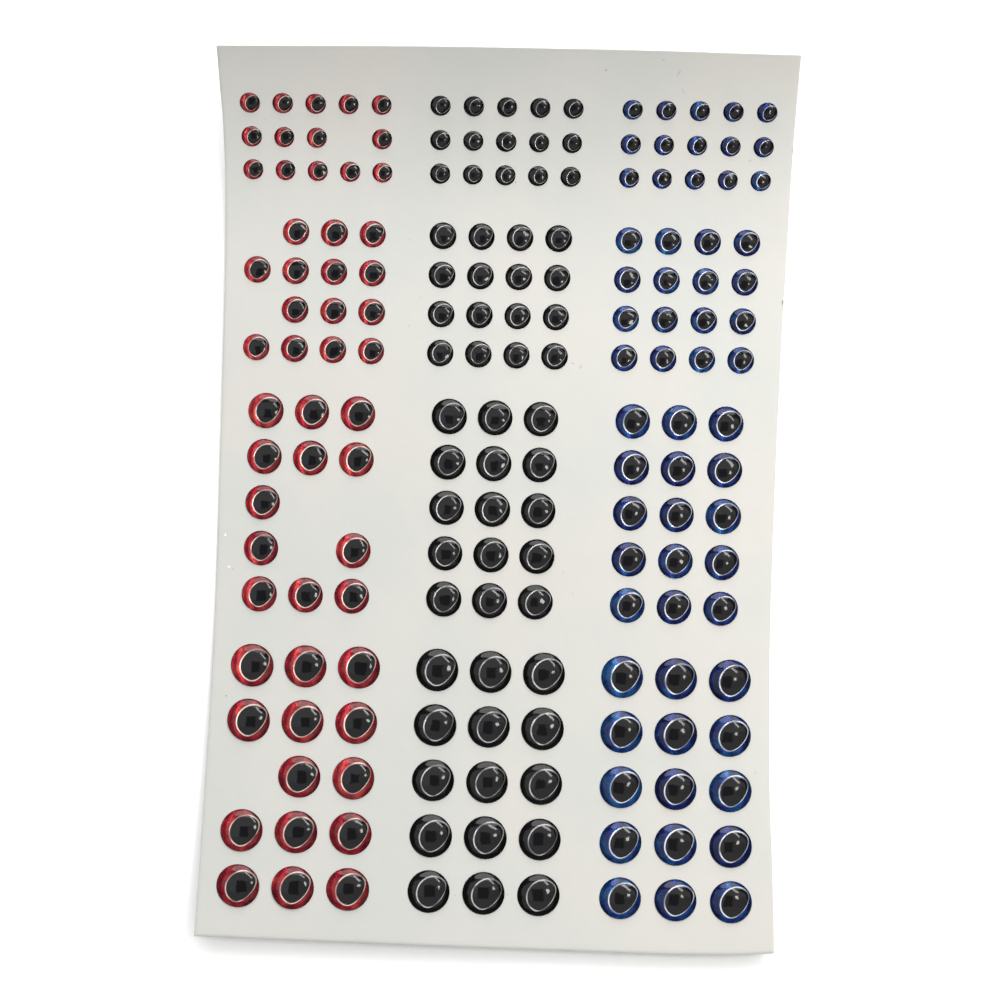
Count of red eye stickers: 54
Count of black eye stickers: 61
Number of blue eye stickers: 61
